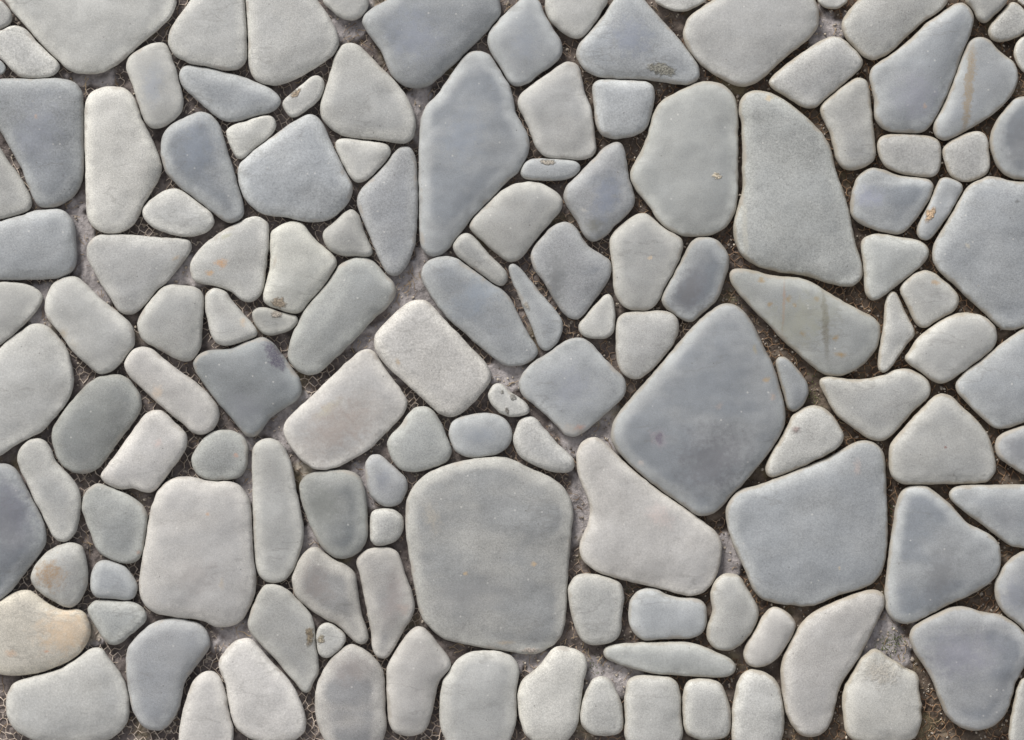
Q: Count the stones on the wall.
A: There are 137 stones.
